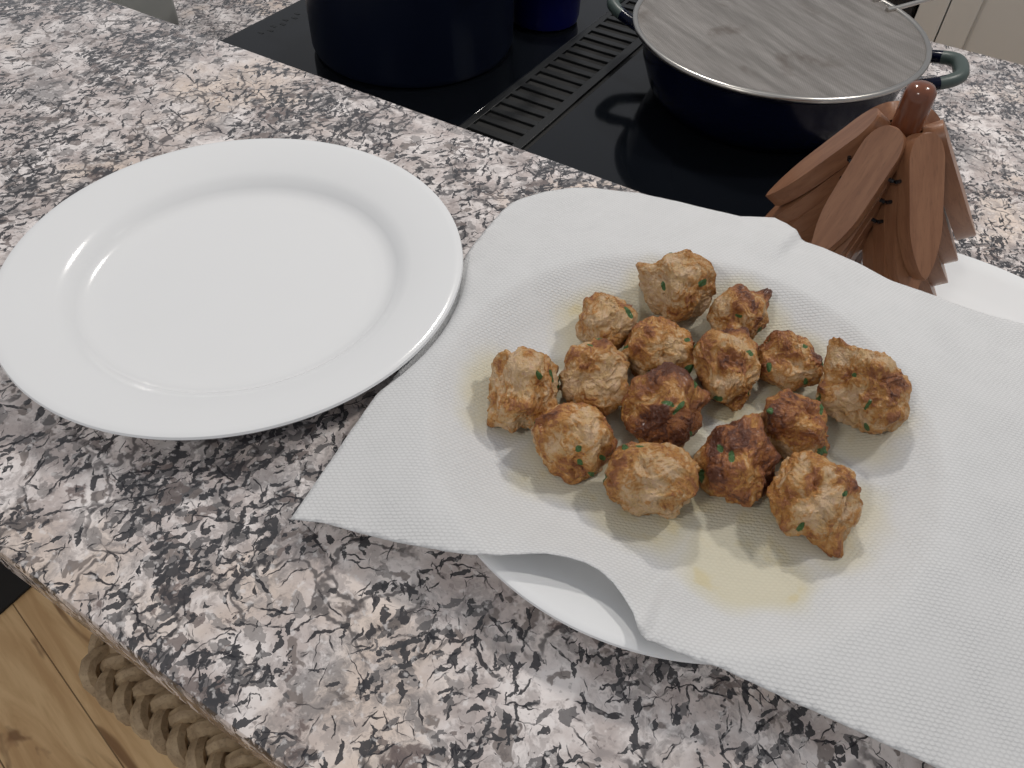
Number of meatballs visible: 15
